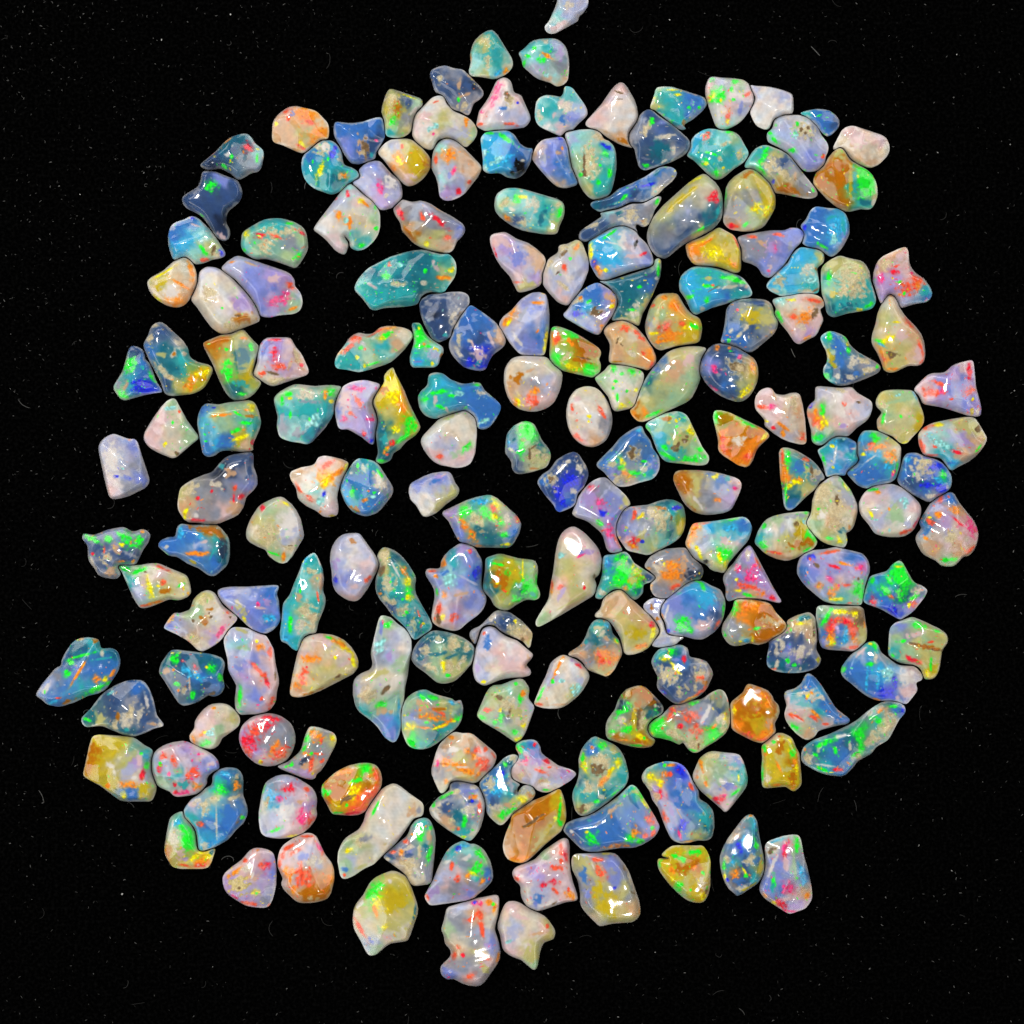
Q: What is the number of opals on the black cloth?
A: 187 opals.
